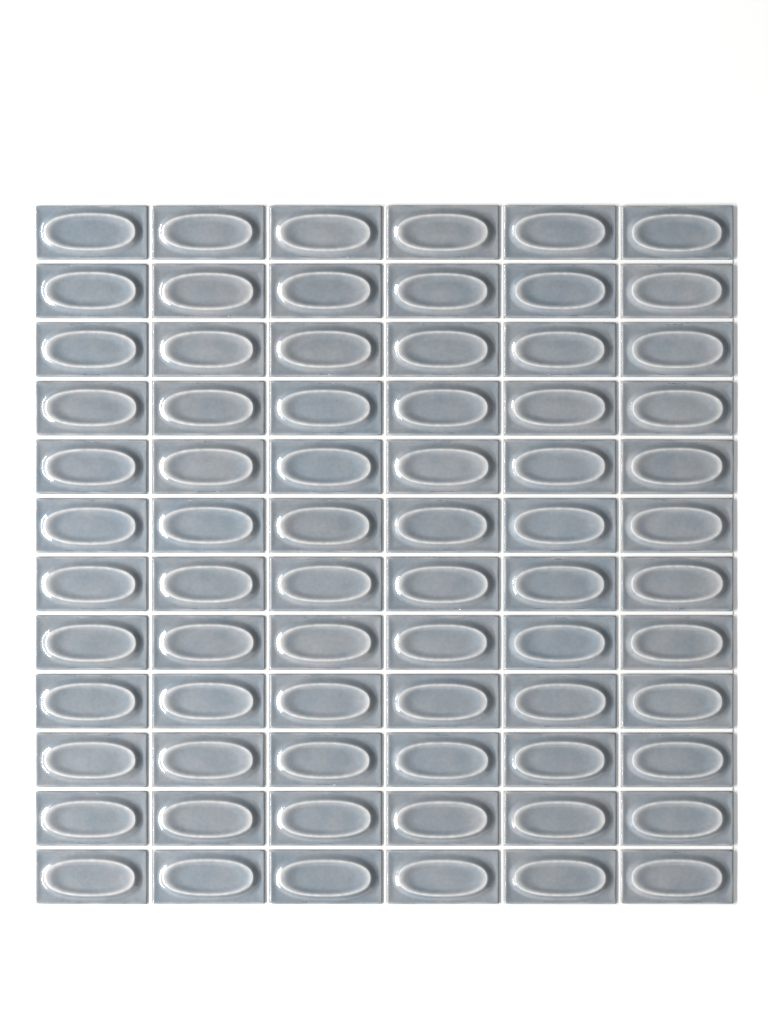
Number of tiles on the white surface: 72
